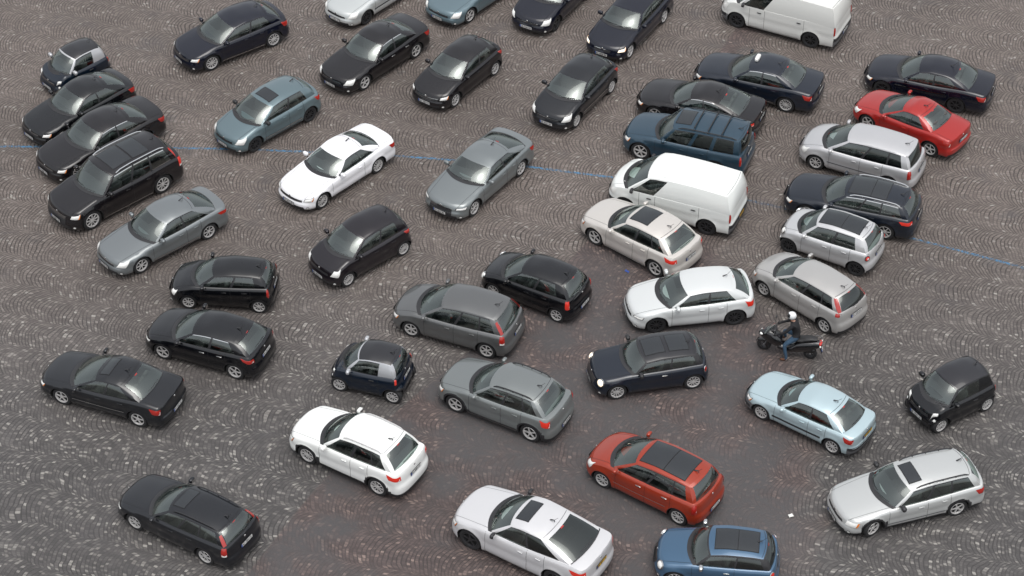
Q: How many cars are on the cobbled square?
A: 44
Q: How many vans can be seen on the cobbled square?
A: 2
